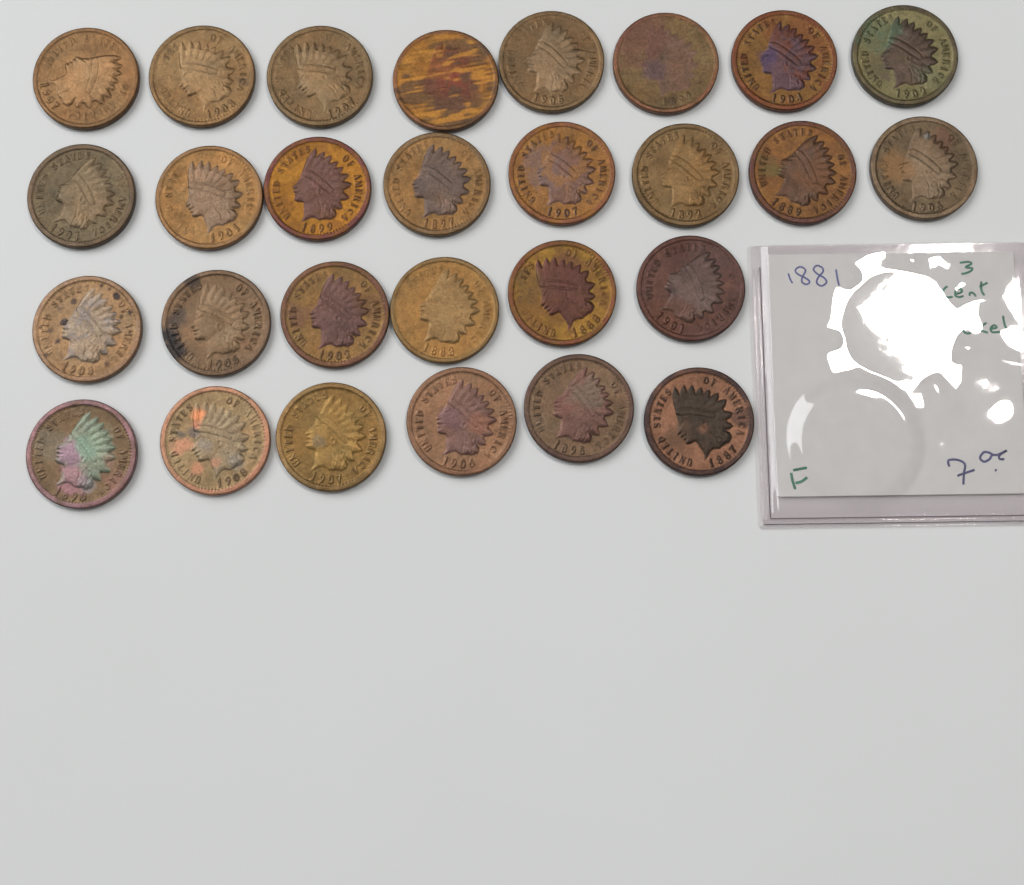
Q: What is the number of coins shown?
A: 28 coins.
